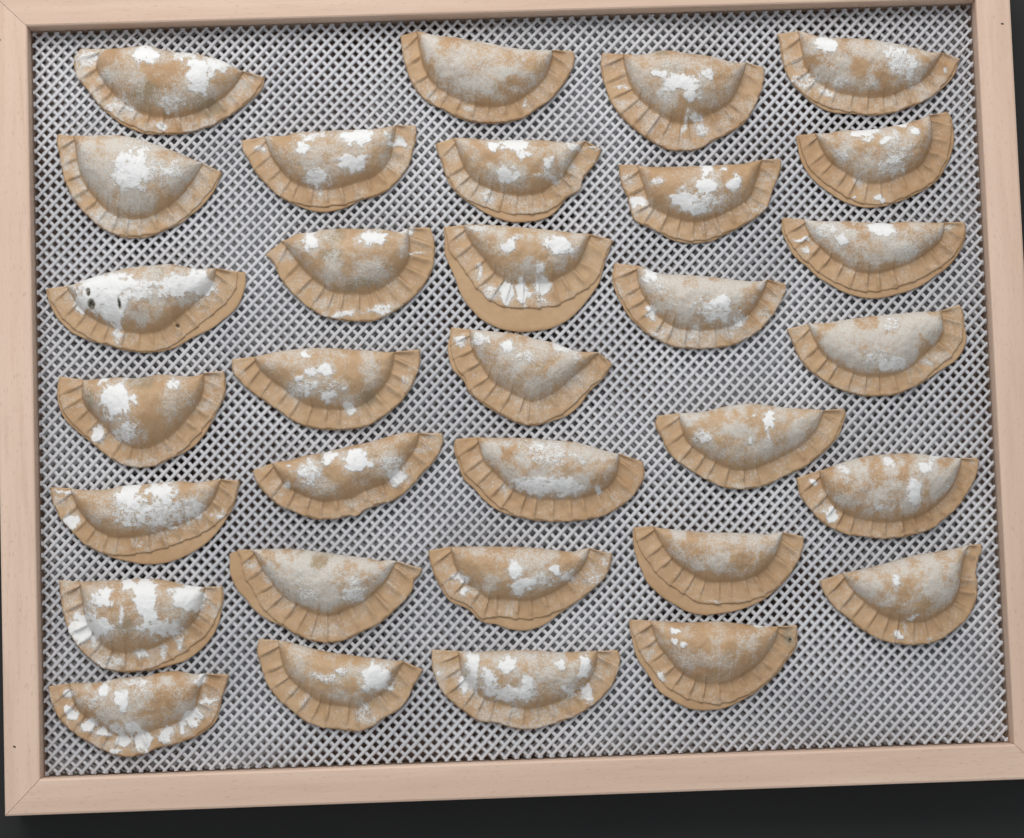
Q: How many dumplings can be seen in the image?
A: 32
